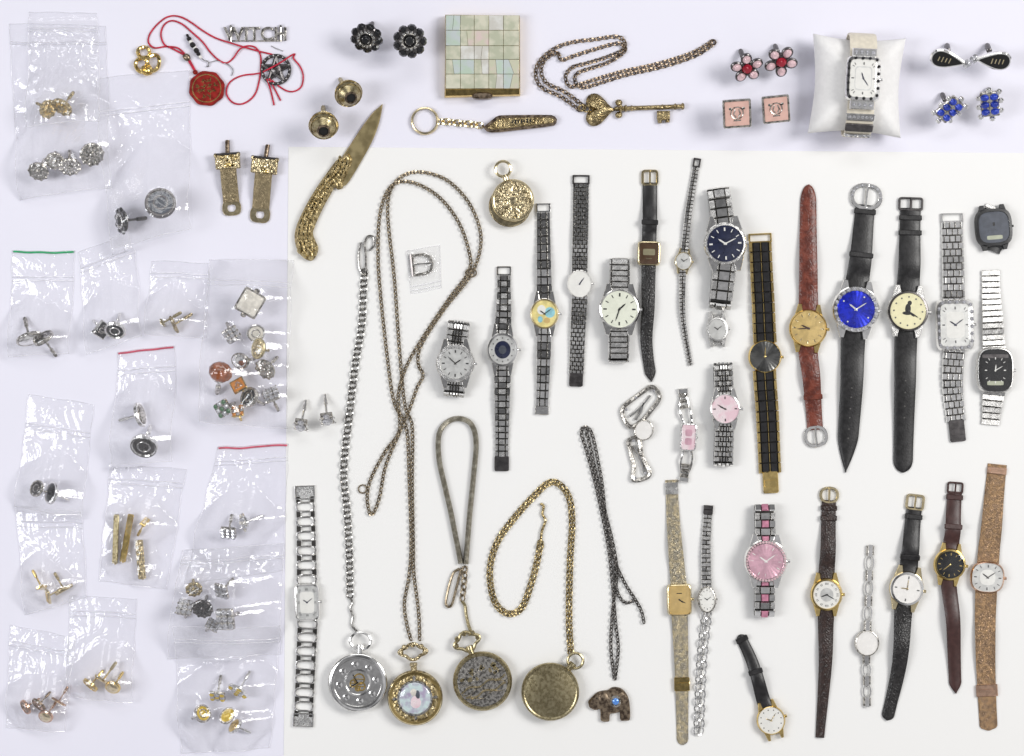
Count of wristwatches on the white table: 30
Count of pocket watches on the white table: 5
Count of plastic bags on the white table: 17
